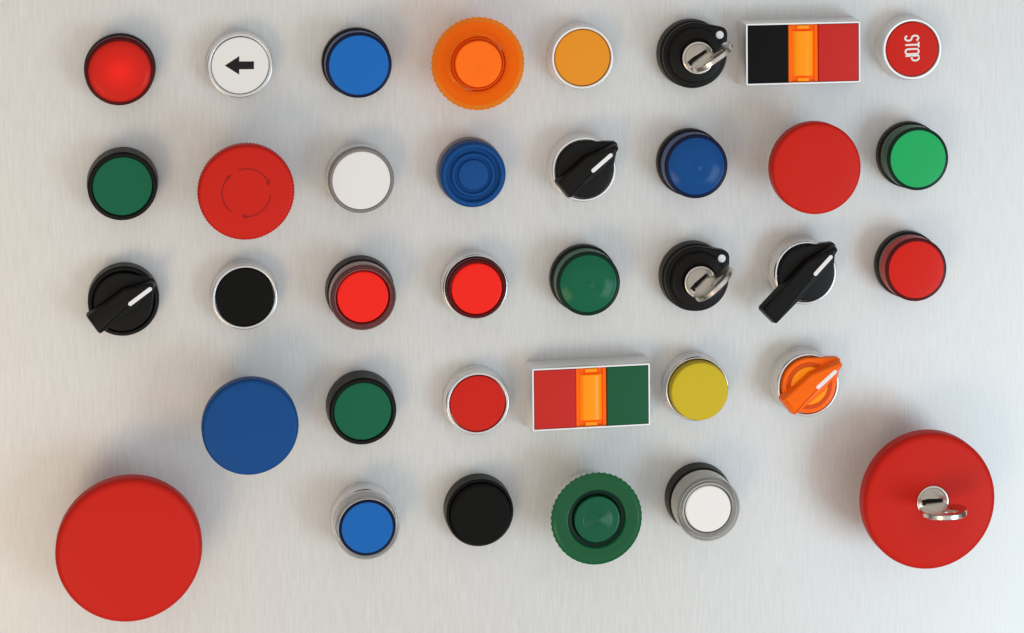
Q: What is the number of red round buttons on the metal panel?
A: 10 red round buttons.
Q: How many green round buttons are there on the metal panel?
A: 5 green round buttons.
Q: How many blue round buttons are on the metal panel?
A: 5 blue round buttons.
